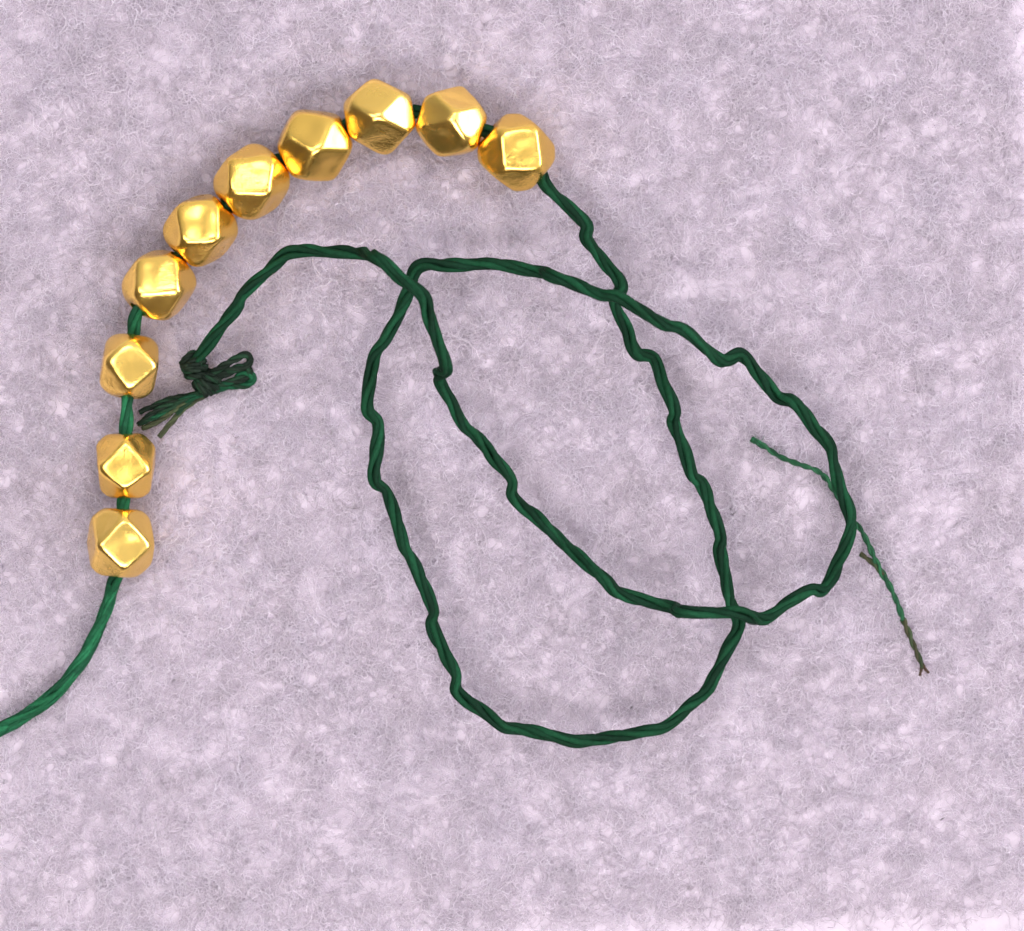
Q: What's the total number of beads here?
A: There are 10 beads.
